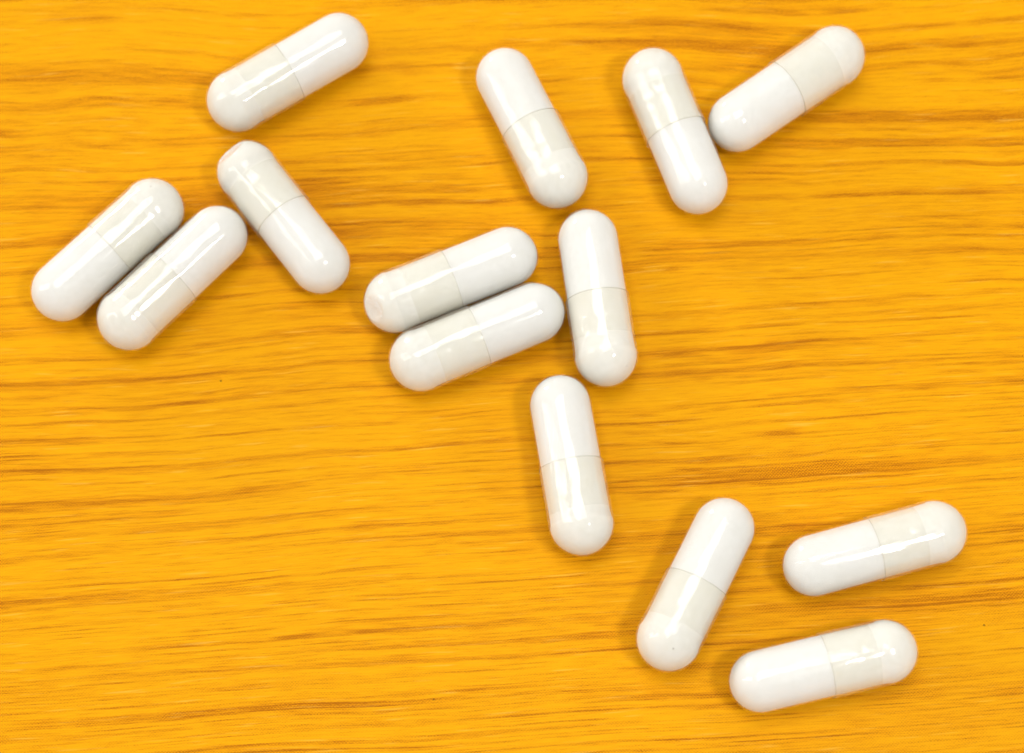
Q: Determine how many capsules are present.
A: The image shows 14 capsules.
